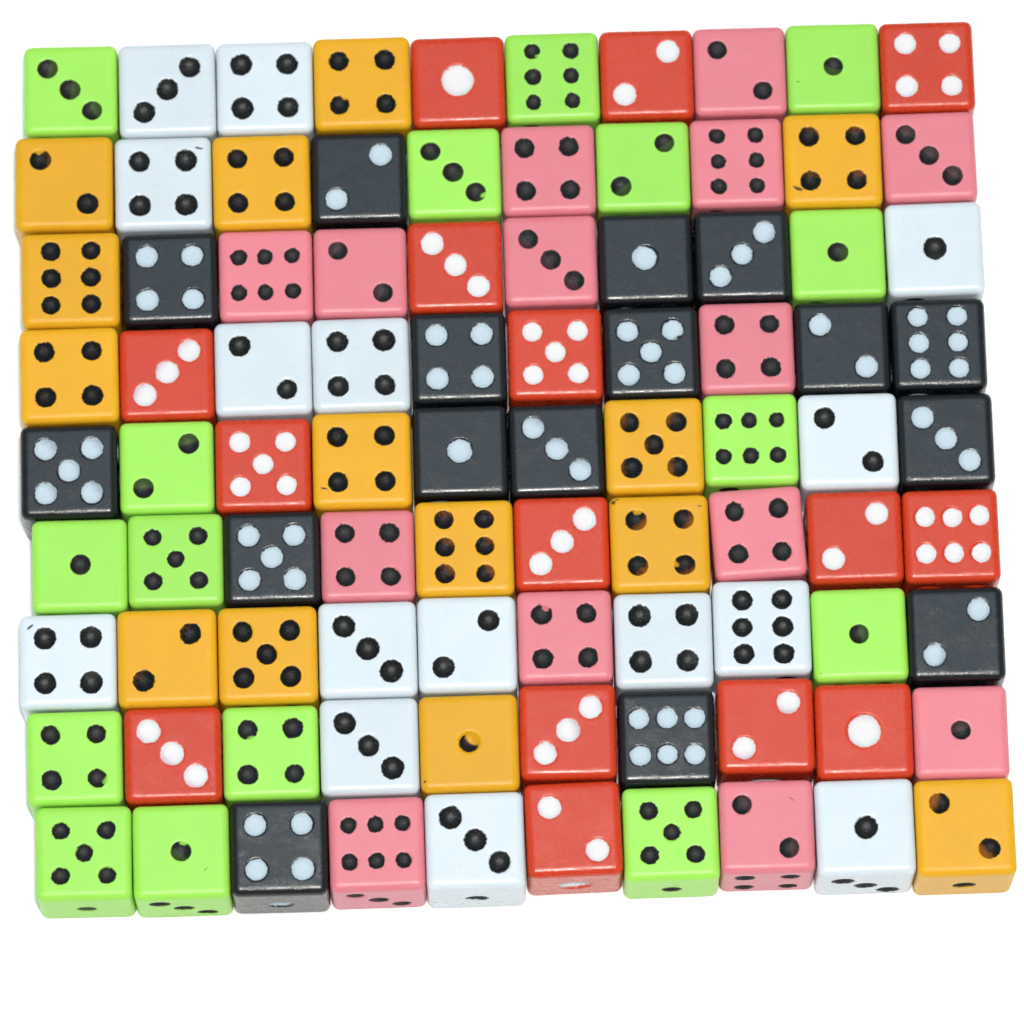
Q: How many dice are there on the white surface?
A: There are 90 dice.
